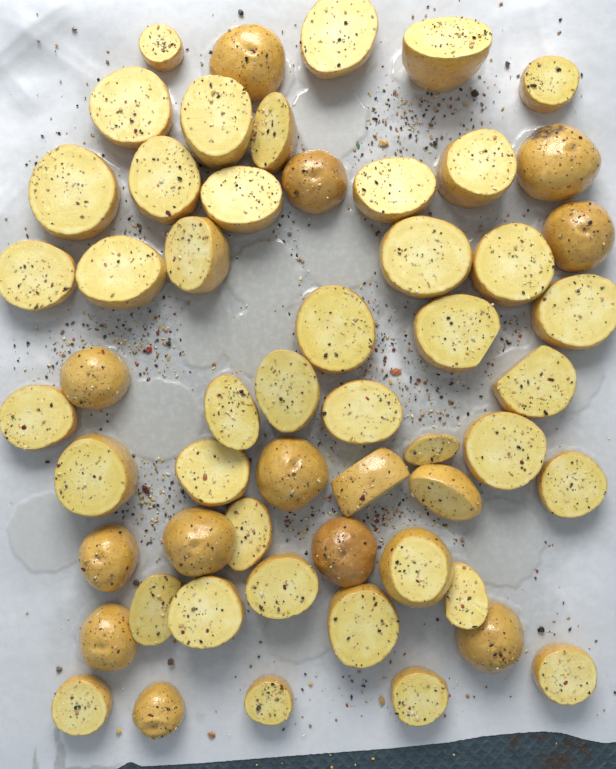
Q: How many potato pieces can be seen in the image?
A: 55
